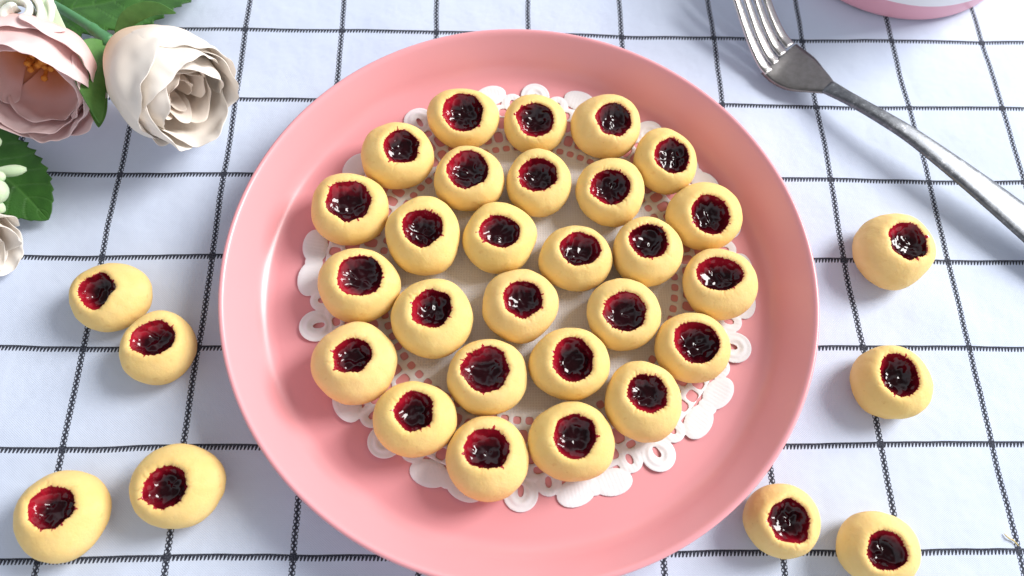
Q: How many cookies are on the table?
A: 35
